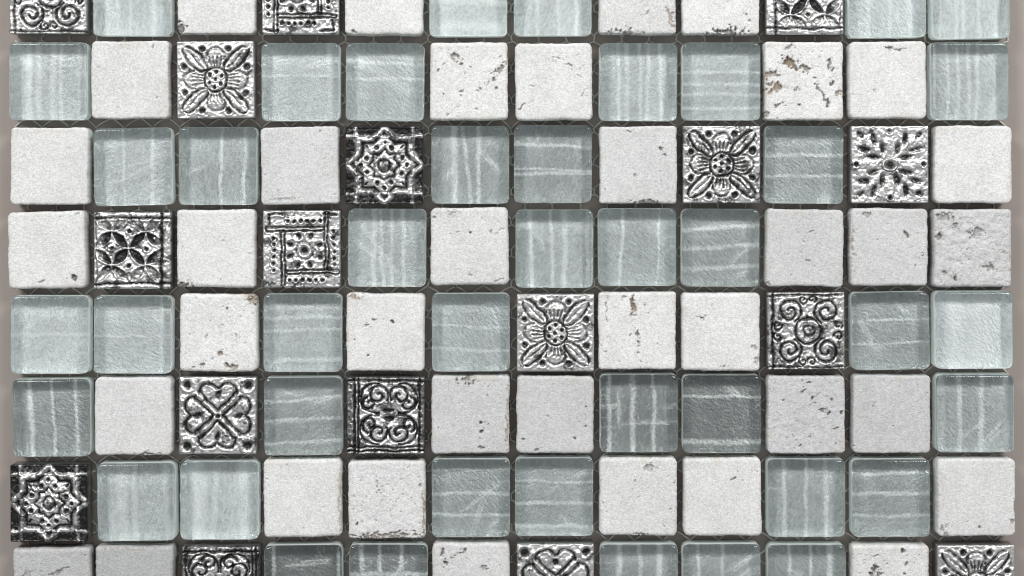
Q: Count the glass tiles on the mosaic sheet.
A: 42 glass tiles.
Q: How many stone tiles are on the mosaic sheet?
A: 37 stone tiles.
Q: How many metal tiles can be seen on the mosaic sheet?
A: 17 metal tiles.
